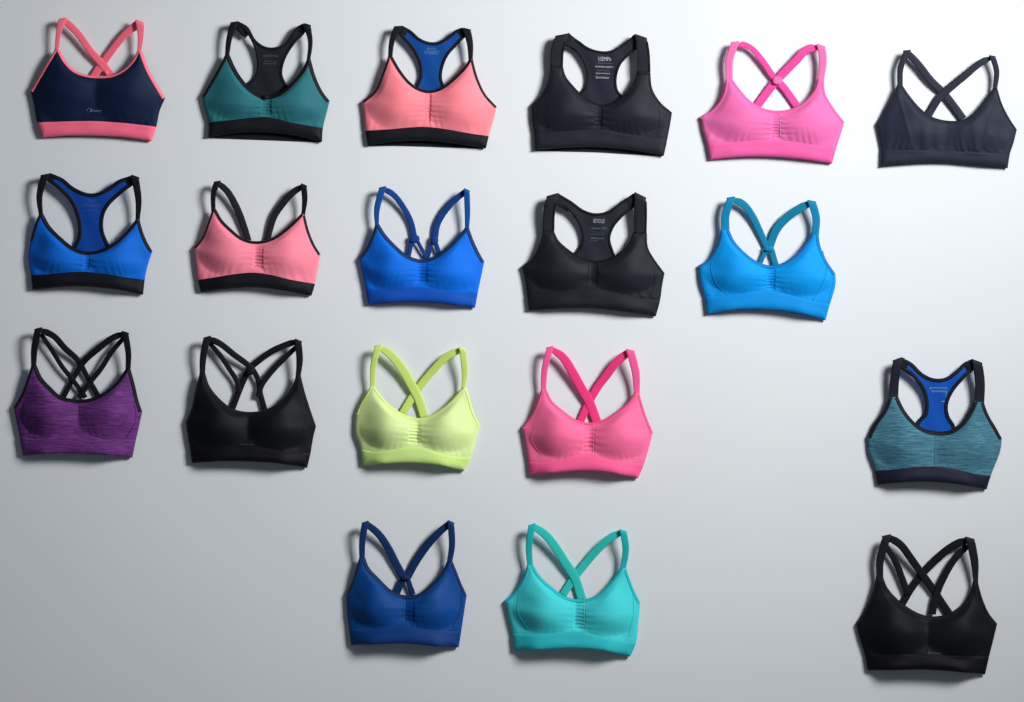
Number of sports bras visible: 19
